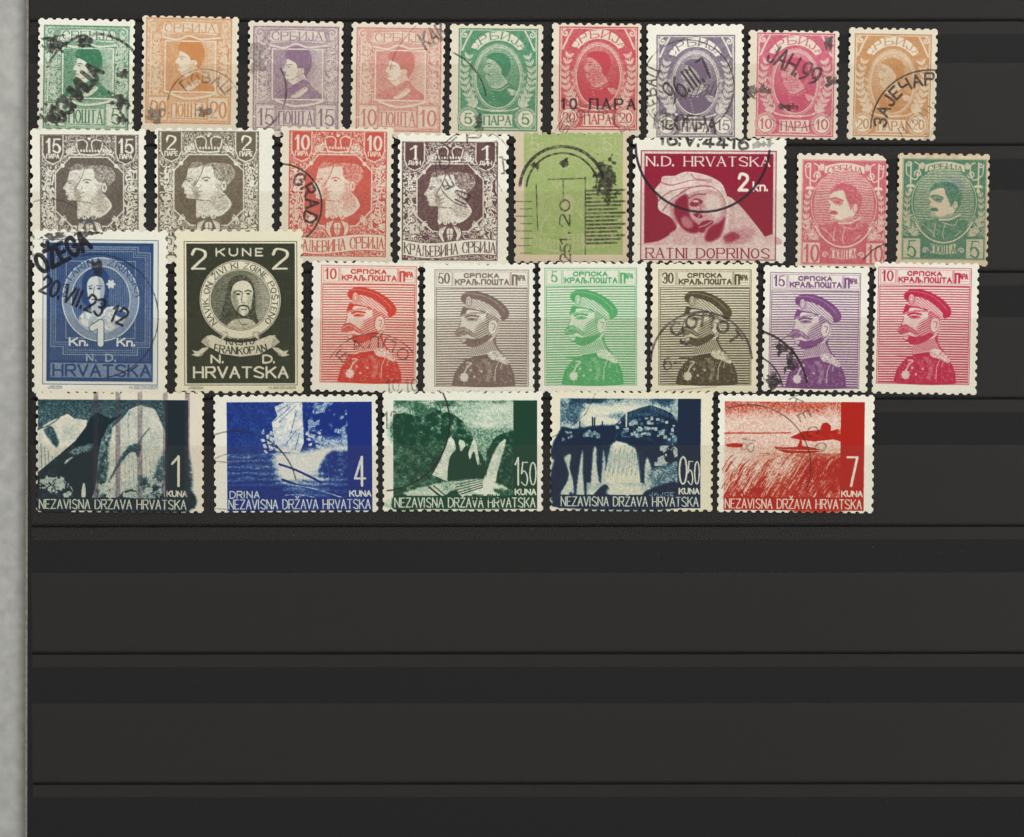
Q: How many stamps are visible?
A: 30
